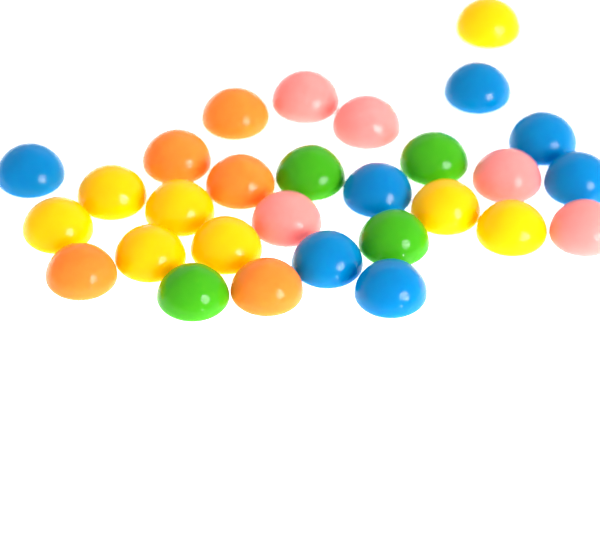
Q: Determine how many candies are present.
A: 29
